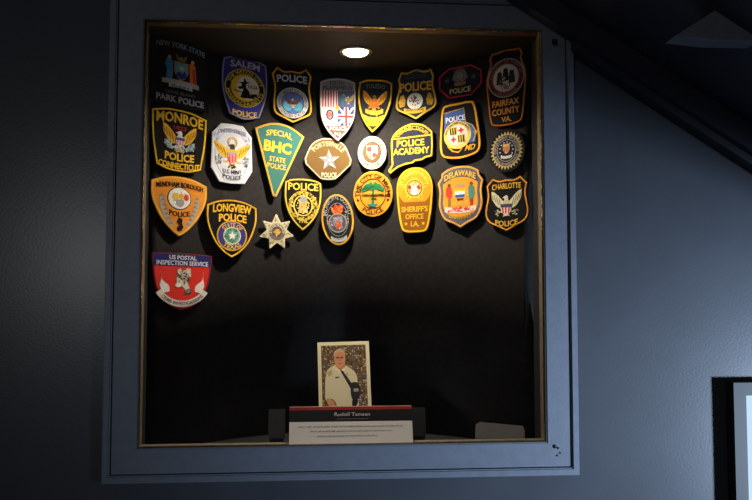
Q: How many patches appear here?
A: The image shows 26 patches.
